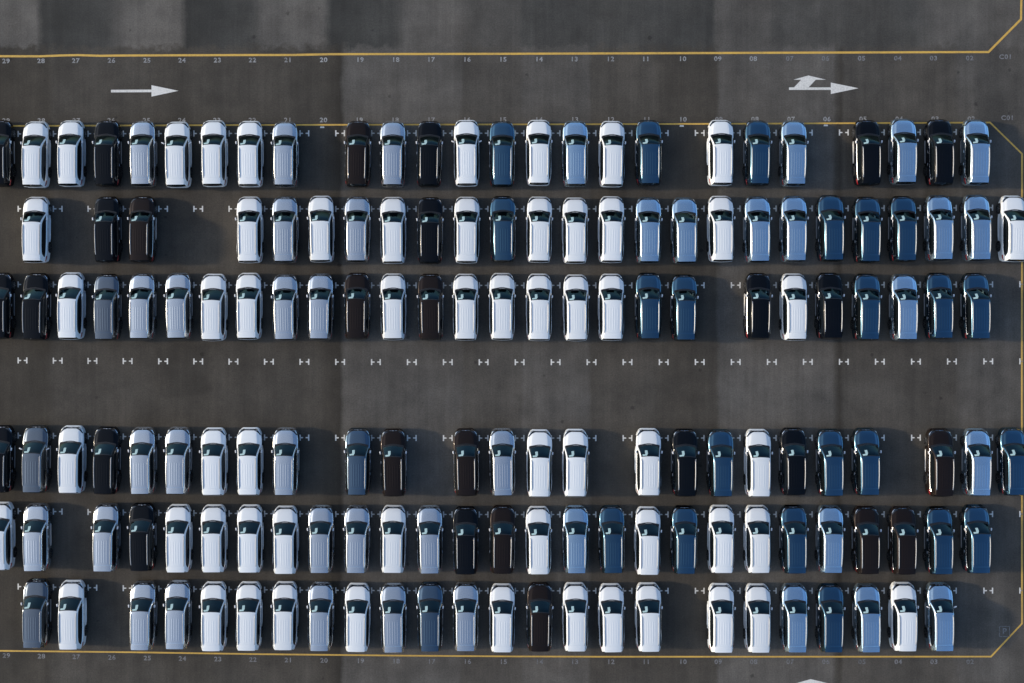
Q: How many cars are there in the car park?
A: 153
